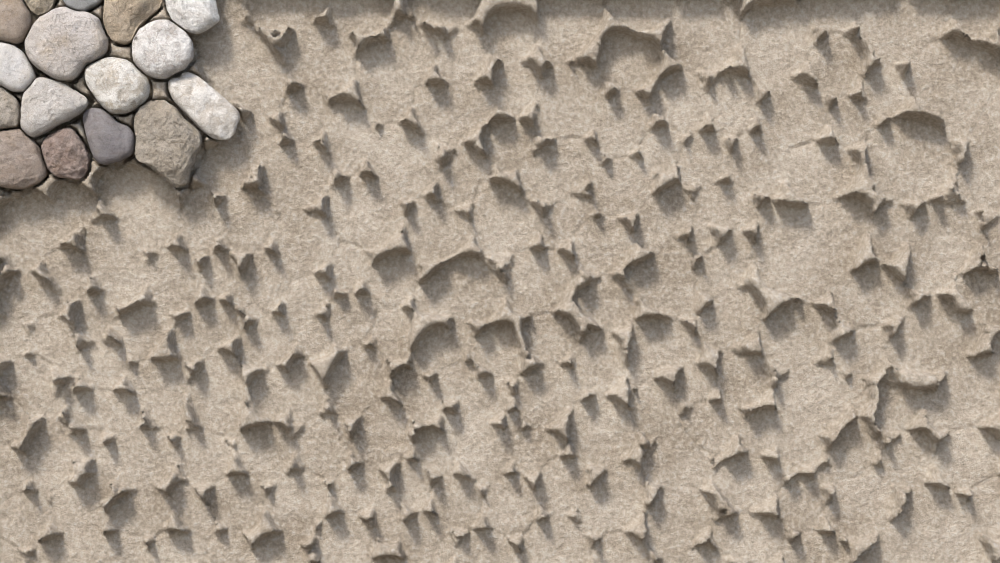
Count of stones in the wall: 16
